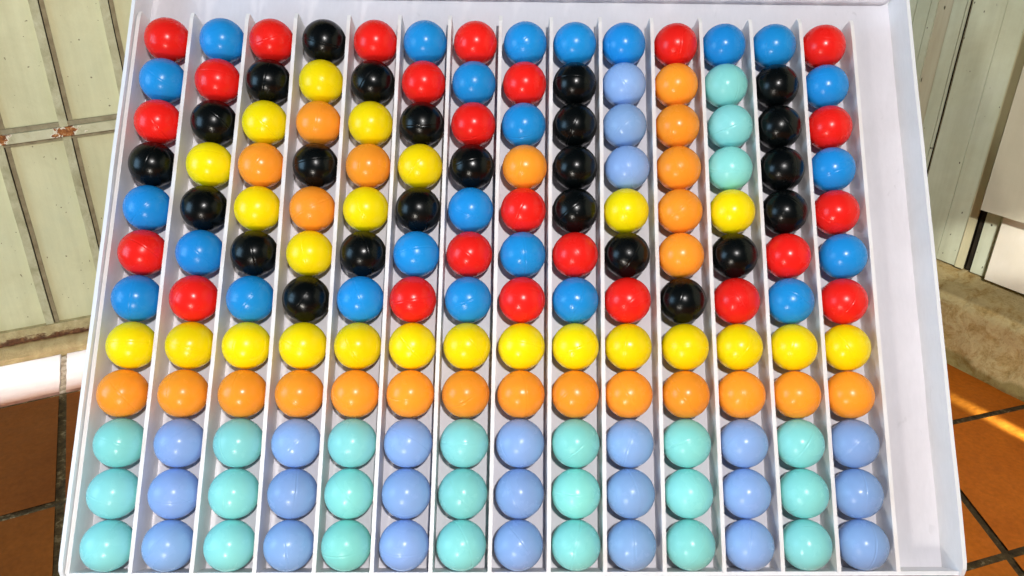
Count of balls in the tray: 168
